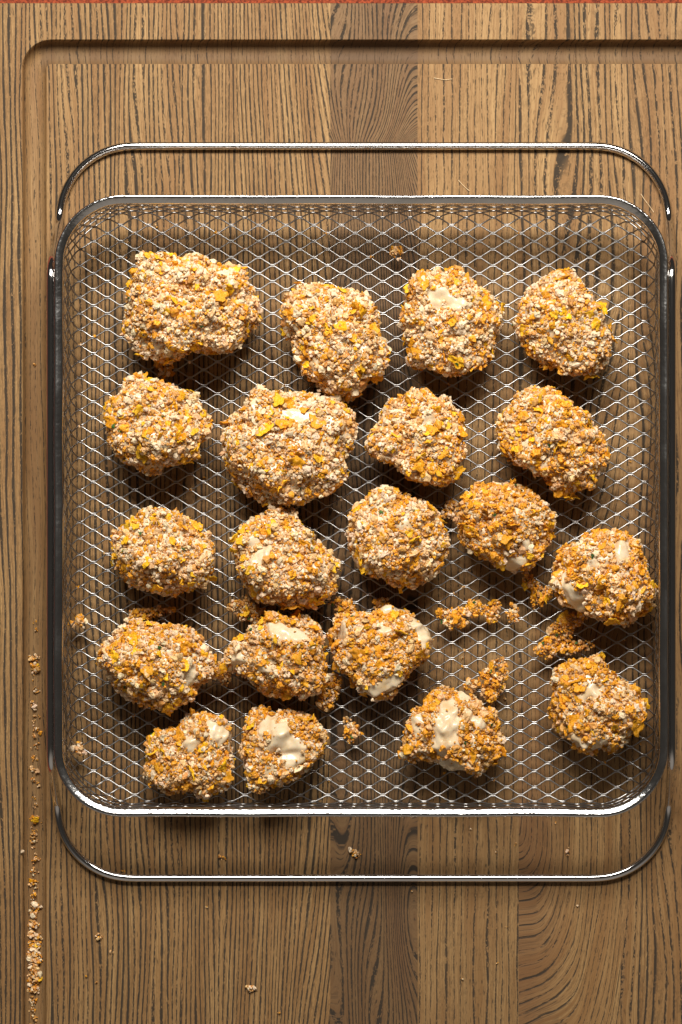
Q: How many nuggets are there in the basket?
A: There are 20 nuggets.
